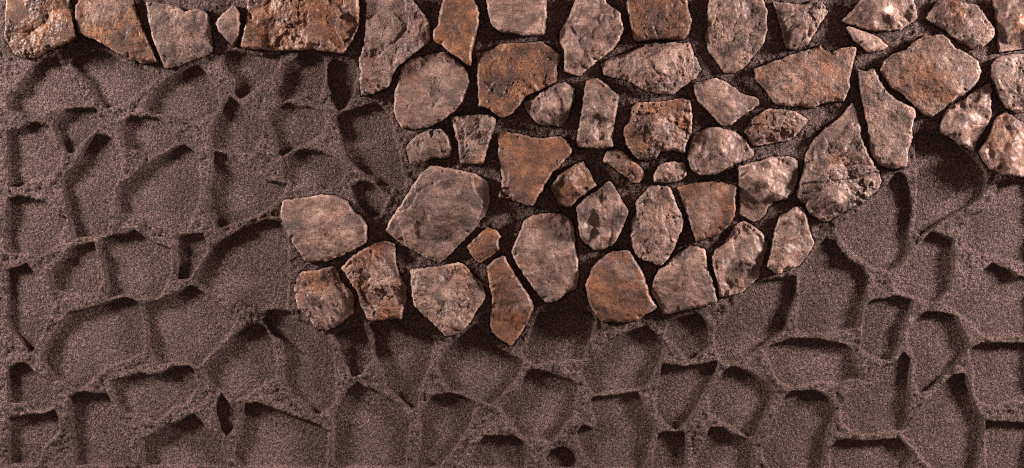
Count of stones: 54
